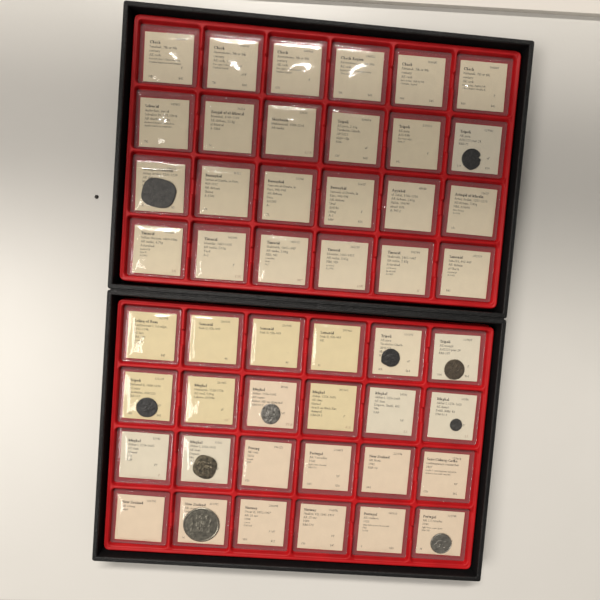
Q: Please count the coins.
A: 10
